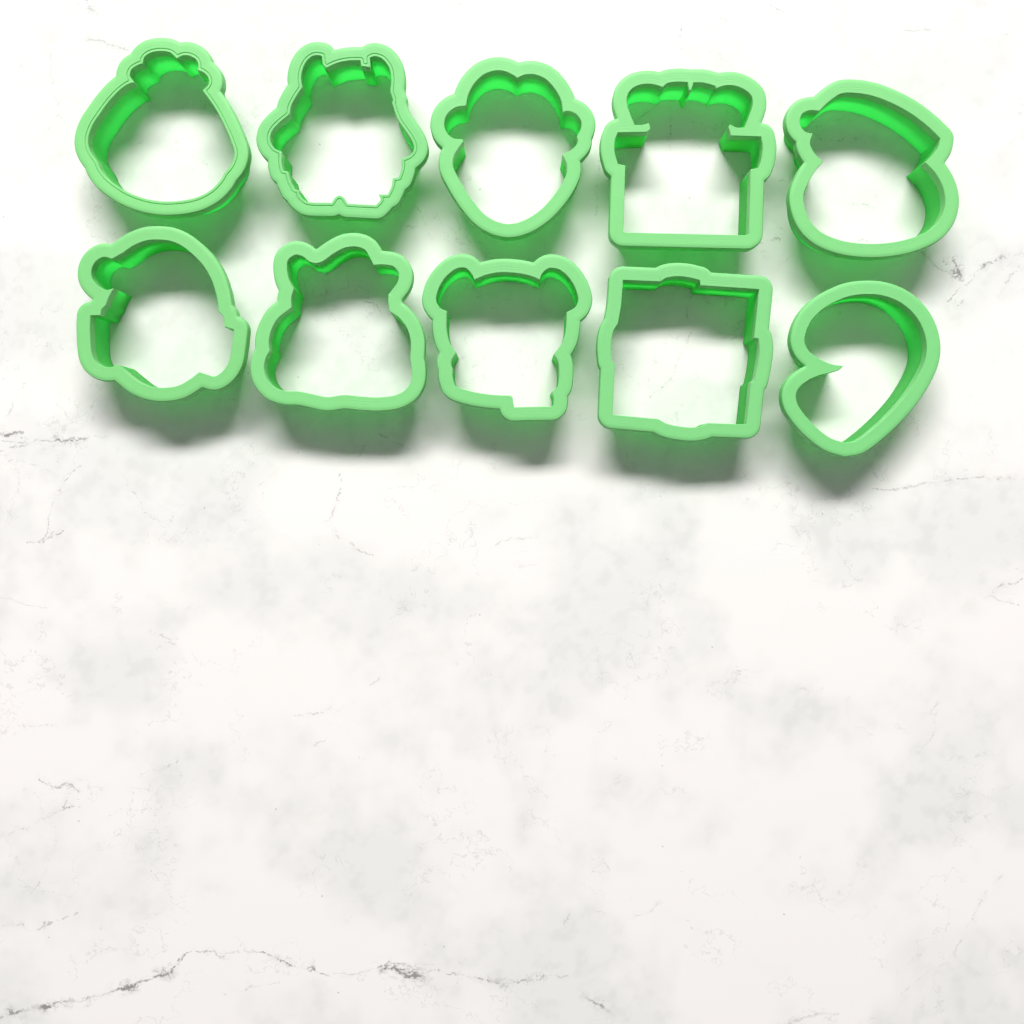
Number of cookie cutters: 10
